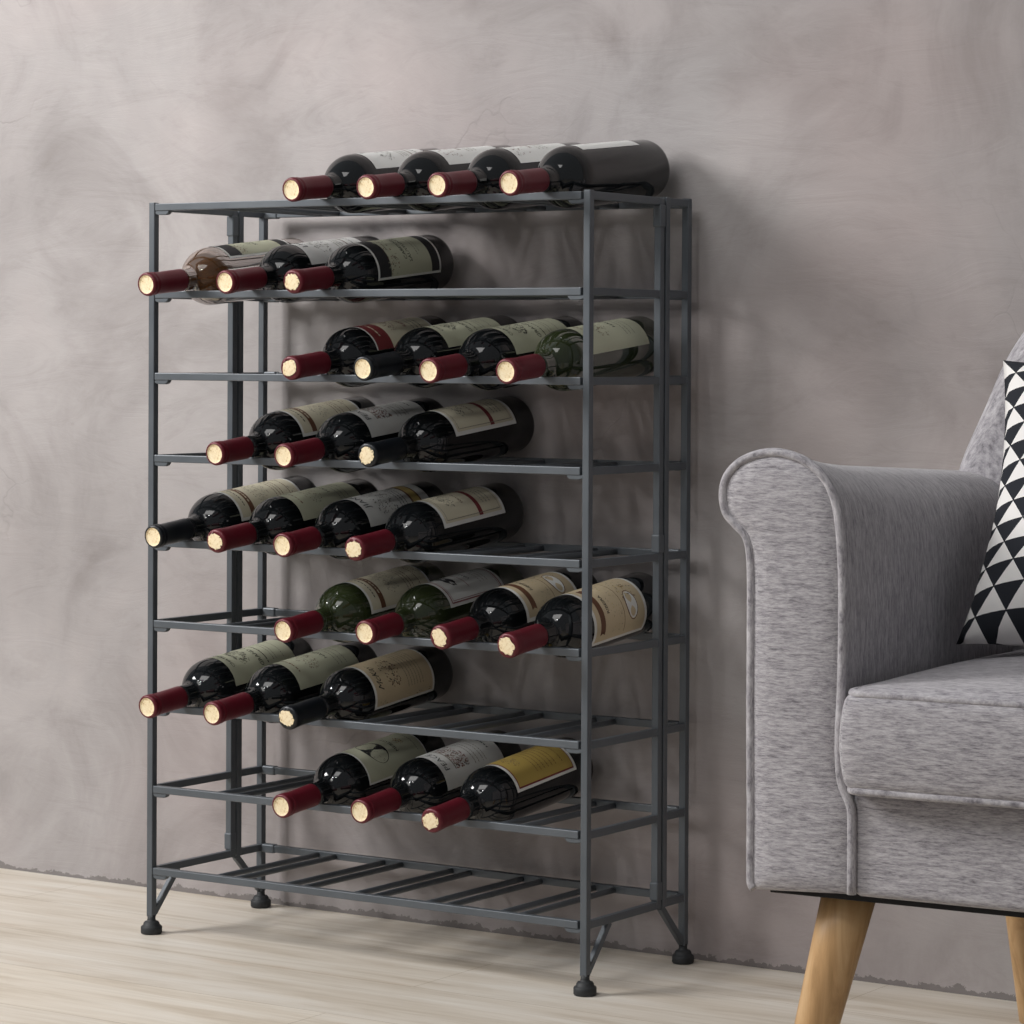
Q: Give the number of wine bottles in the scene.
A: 28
